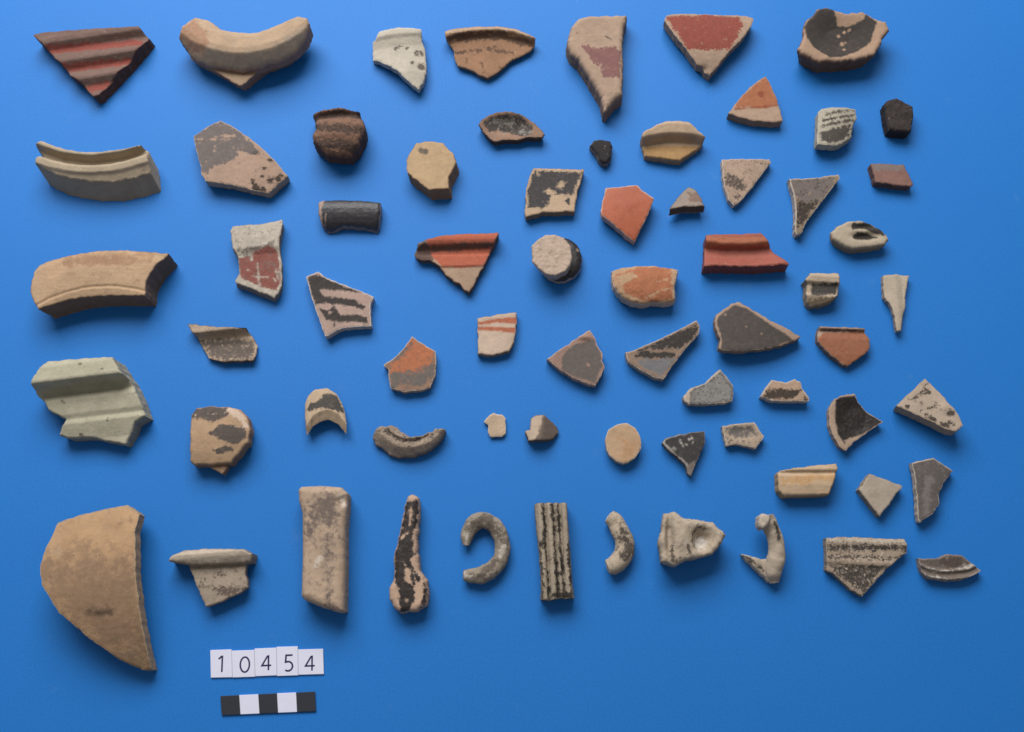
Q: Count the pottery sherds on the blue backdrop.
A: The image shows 68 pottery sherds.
